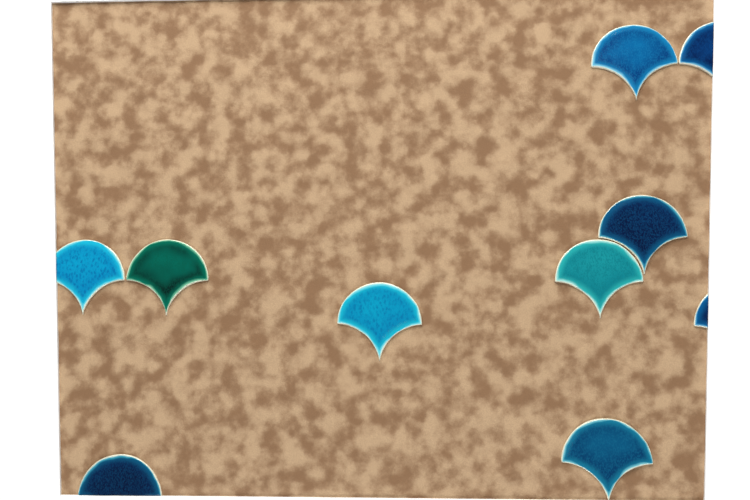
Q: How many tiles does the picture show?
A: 10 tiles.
